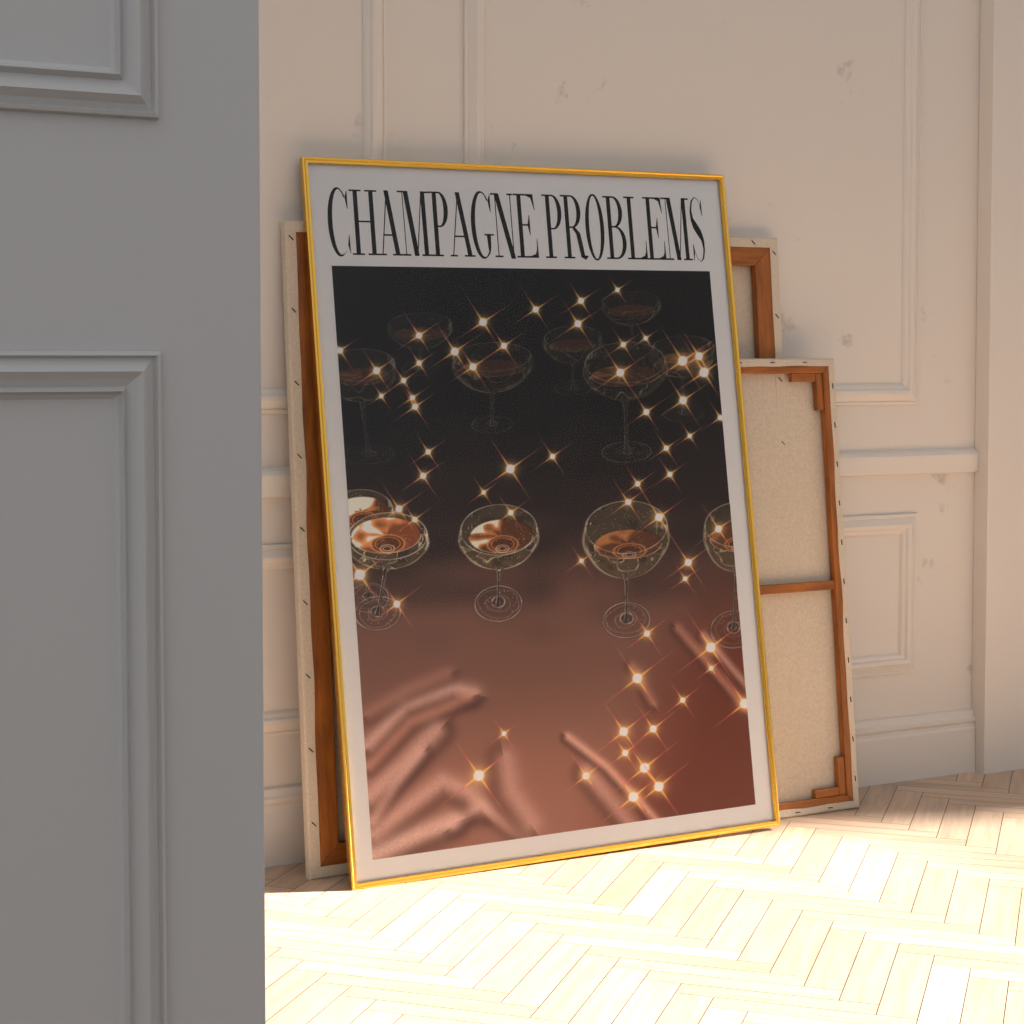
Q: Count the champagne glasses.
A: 12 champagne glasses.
